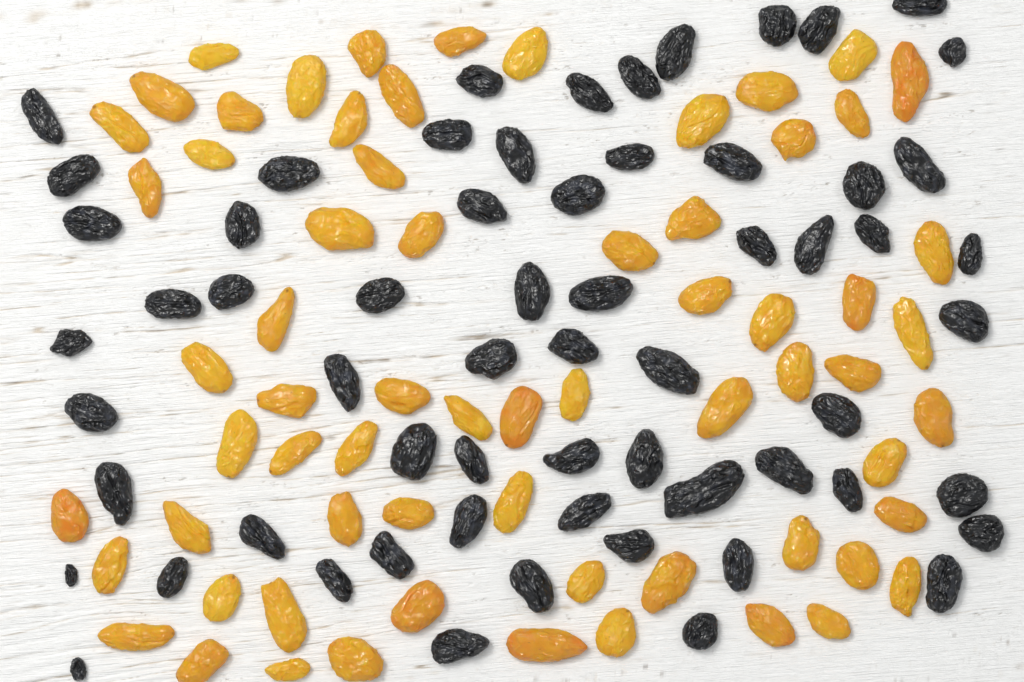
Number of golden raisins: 66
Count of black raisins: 62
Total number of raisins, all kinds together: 128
